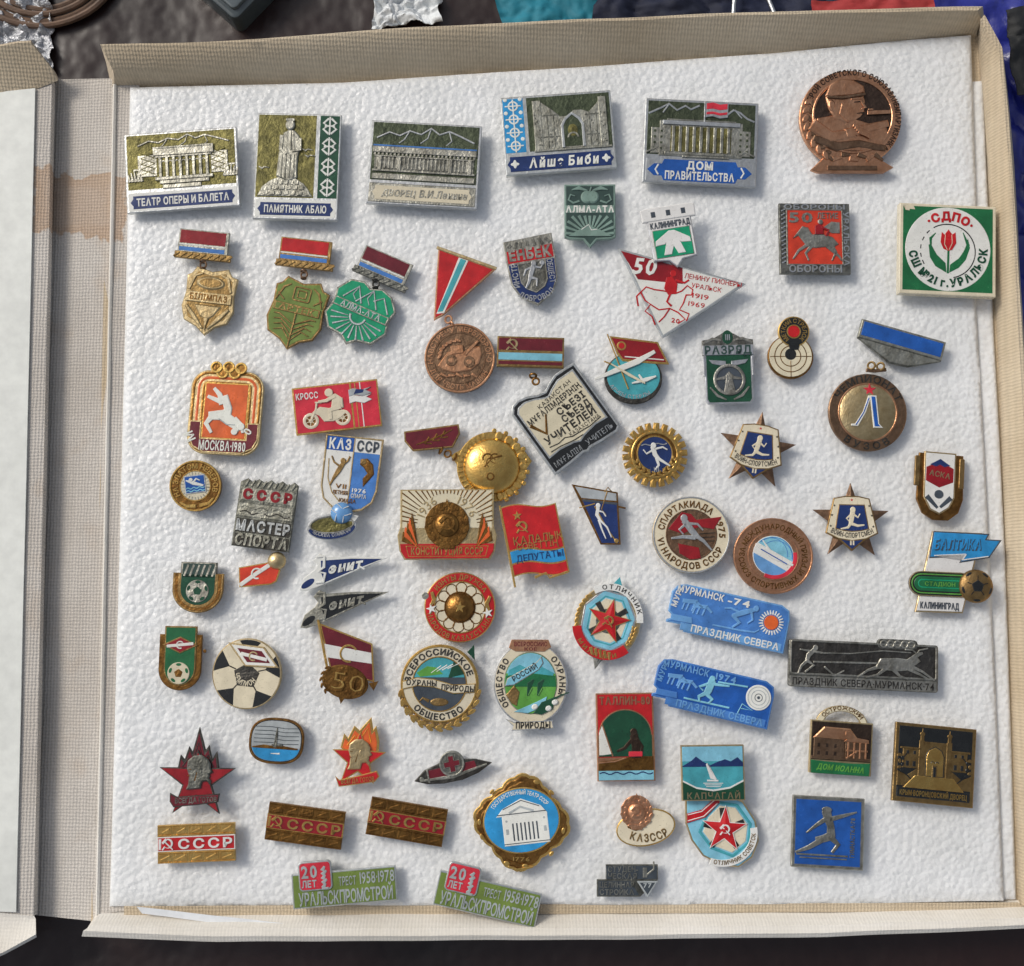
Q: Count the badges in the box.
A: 70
